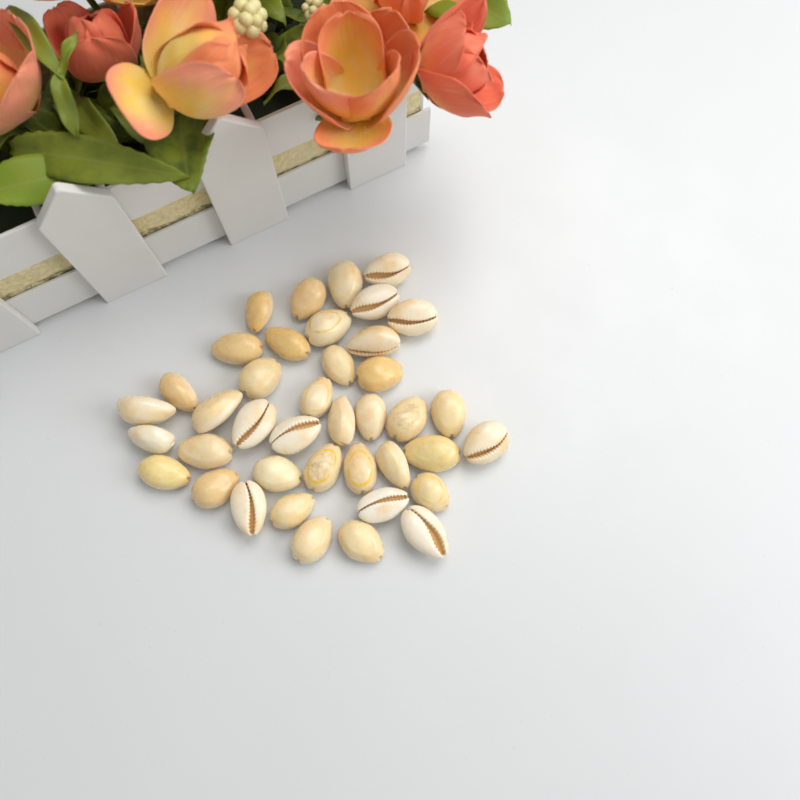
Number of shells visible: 40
